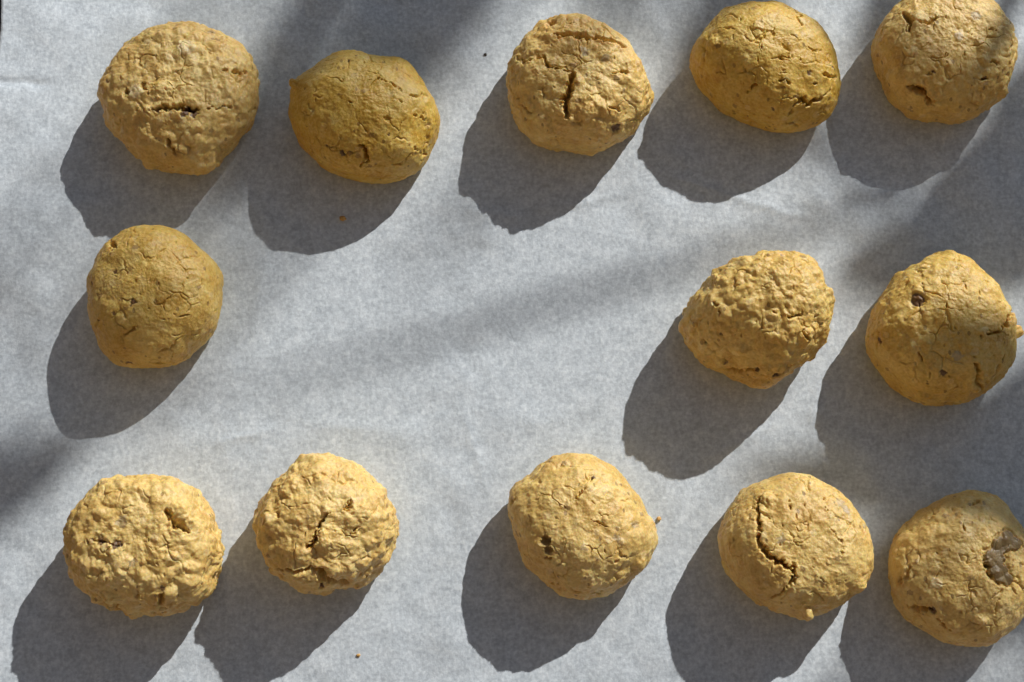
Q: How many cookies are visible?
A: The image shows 13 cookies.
